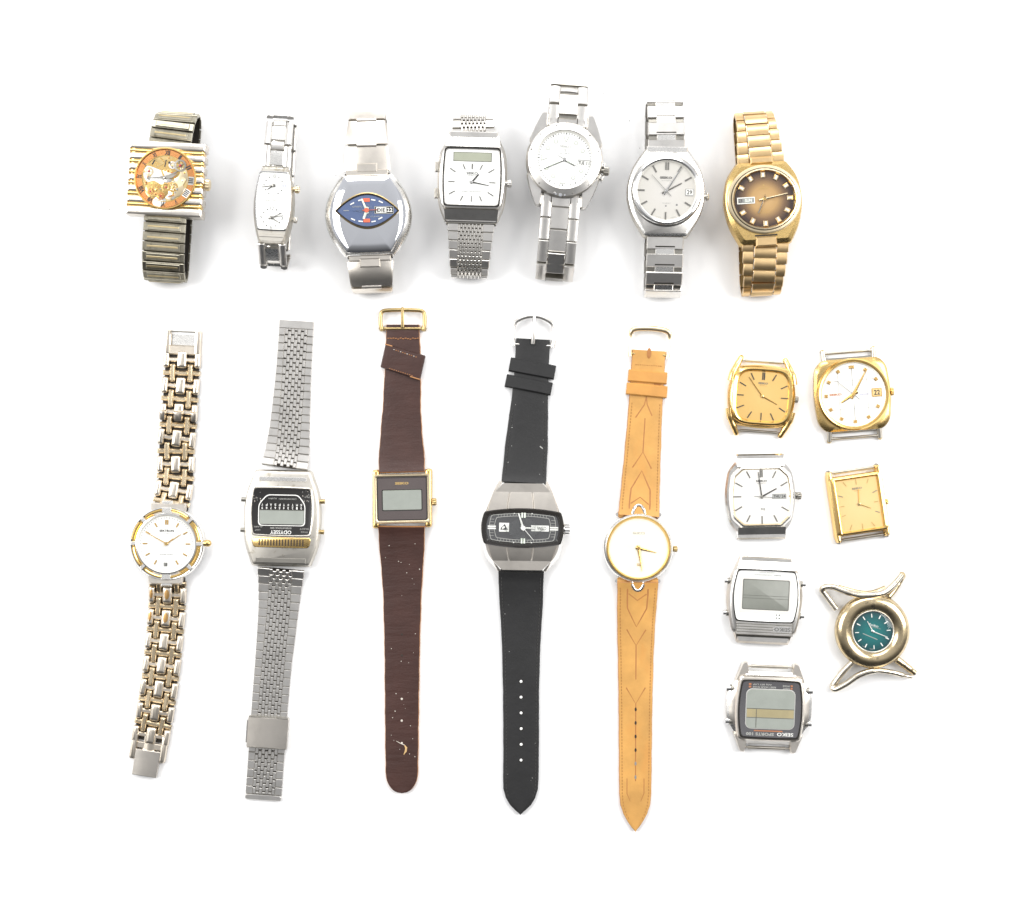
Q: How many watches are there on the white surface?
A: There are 19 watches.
